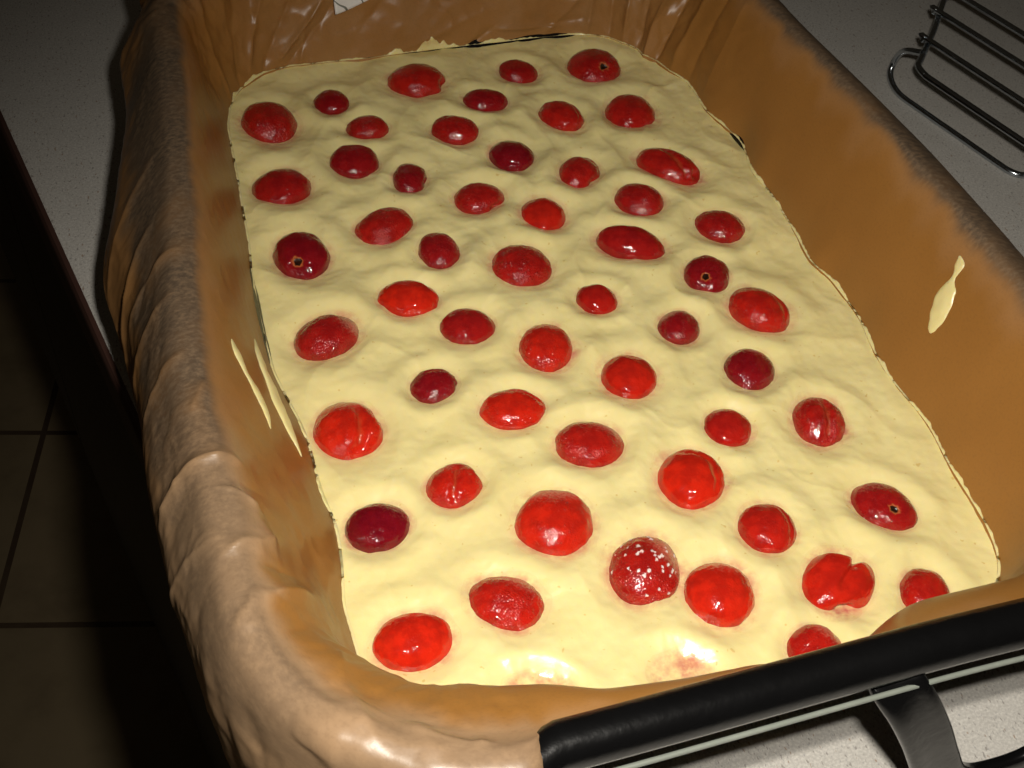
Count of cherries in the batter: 54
